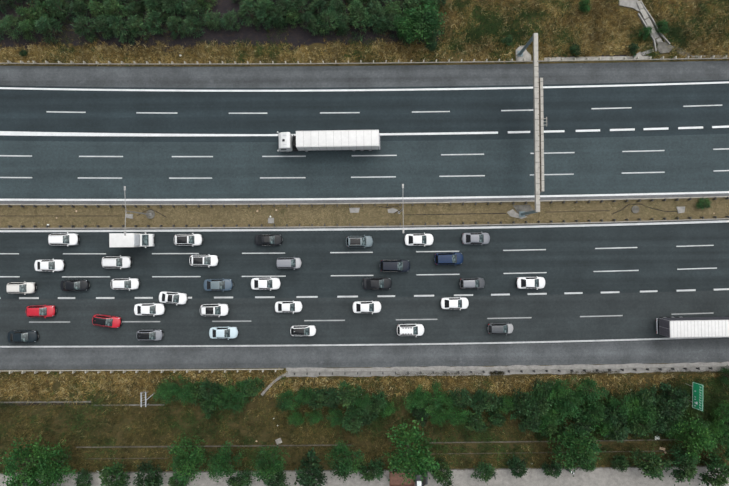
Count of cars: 34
